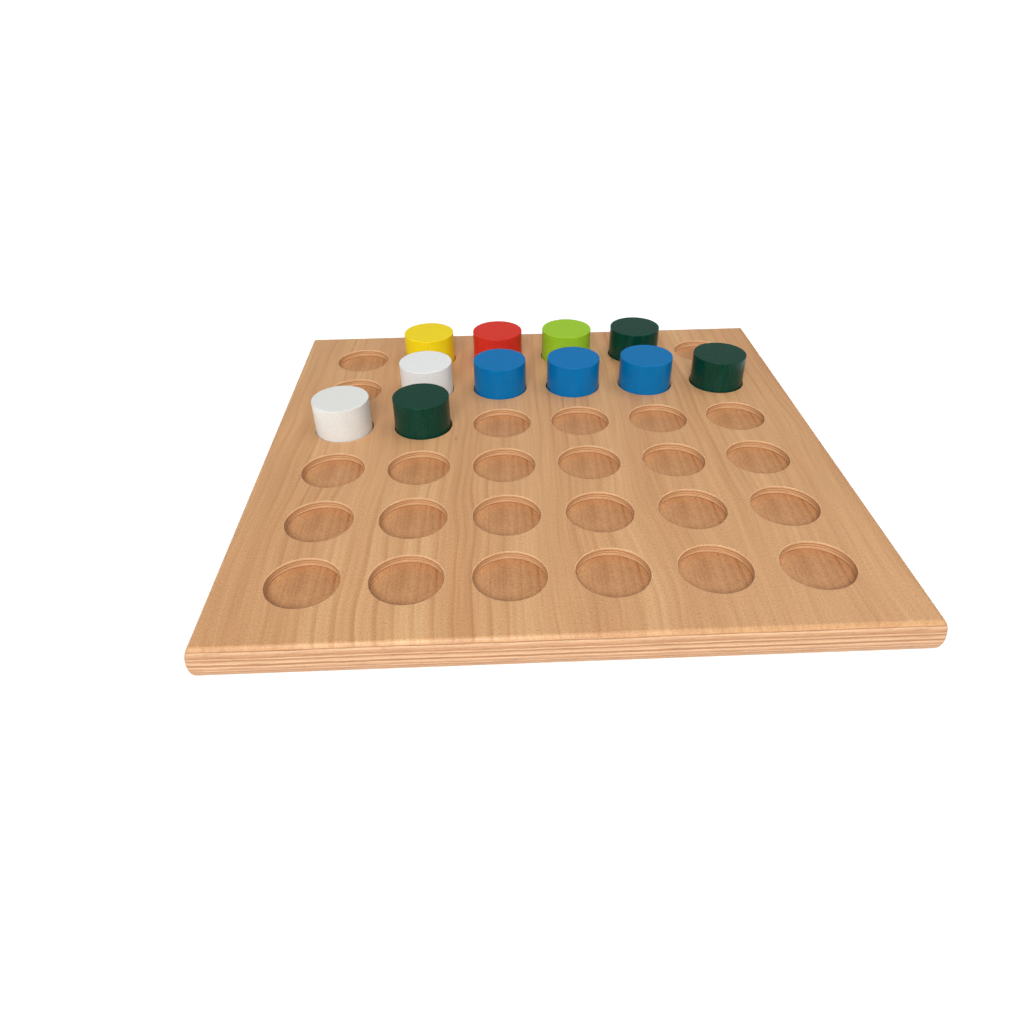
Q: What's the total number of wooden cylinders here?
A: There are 11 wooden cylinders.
